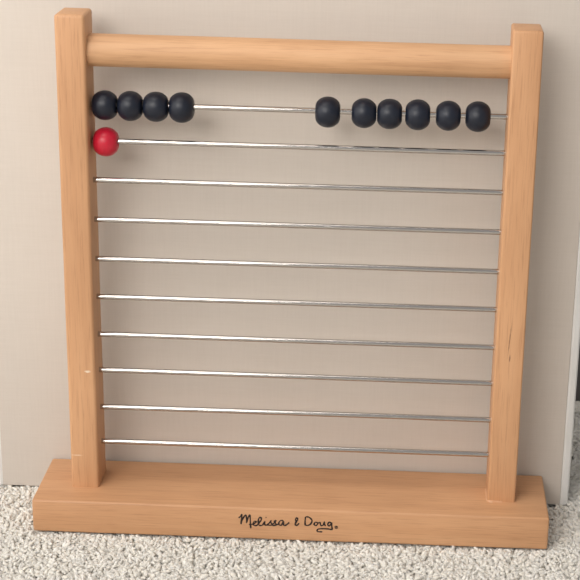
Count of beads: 11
